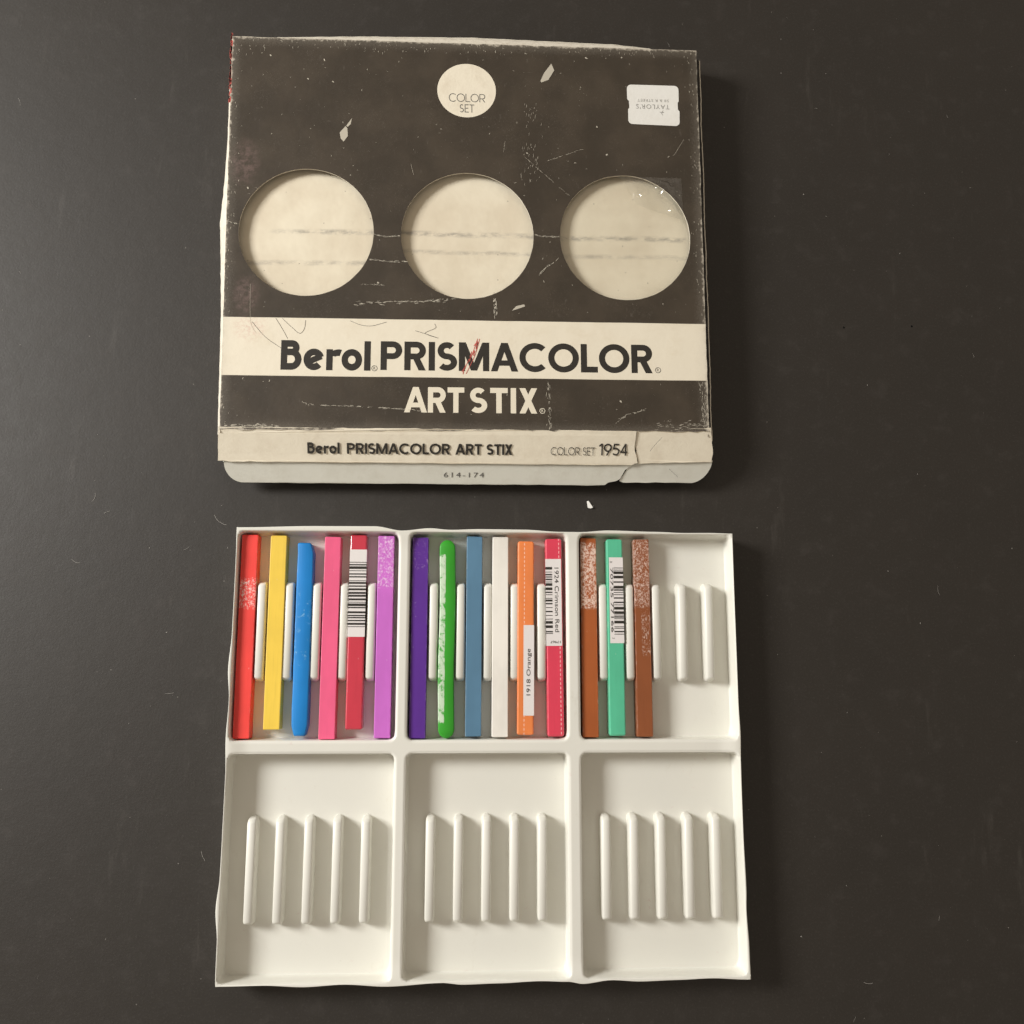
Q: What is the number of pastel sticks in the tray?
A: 15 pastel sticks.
